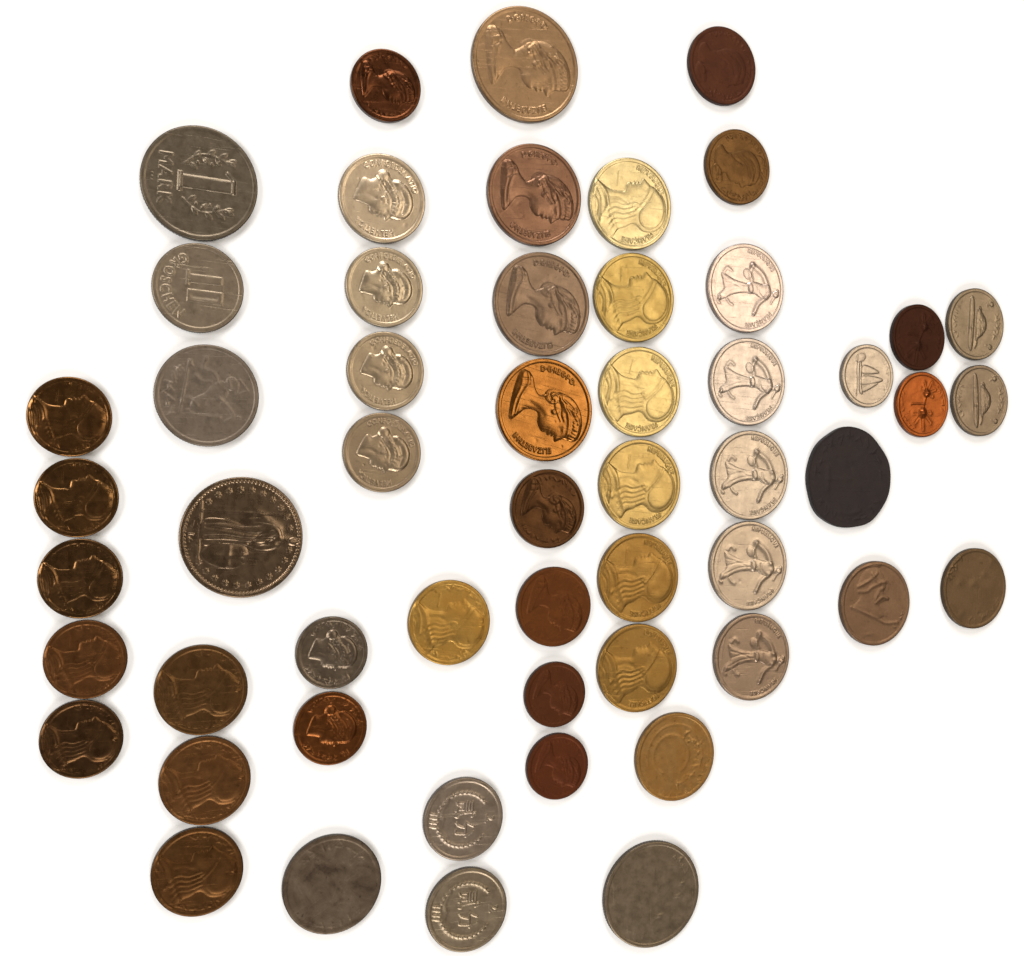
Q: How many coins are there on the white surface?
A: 54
